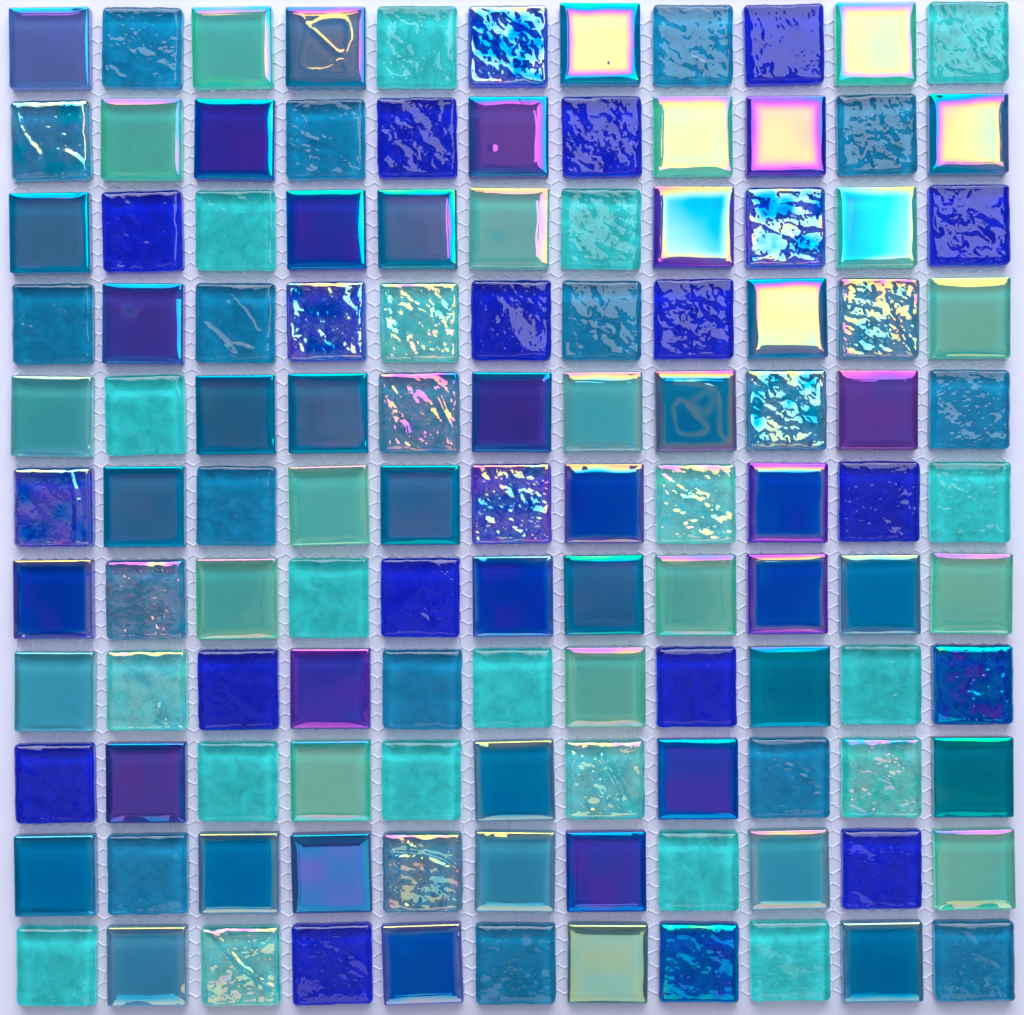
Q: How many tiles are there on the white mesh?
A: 121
